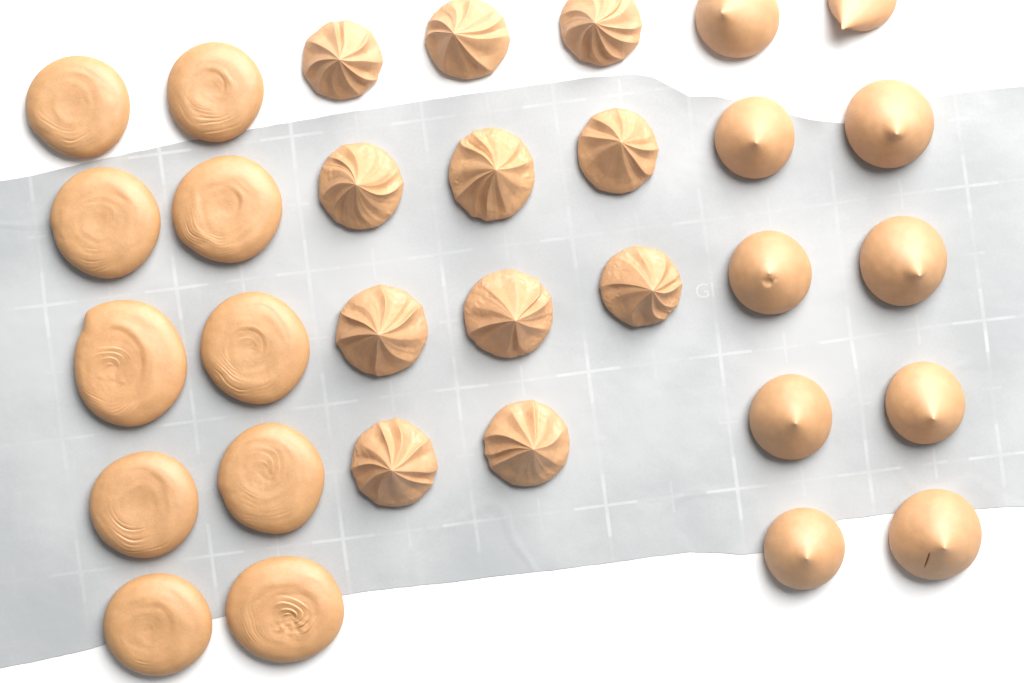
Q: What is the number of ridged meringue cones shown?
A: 11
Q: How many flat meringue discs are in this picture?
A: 10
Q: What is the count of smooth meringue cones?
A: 10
